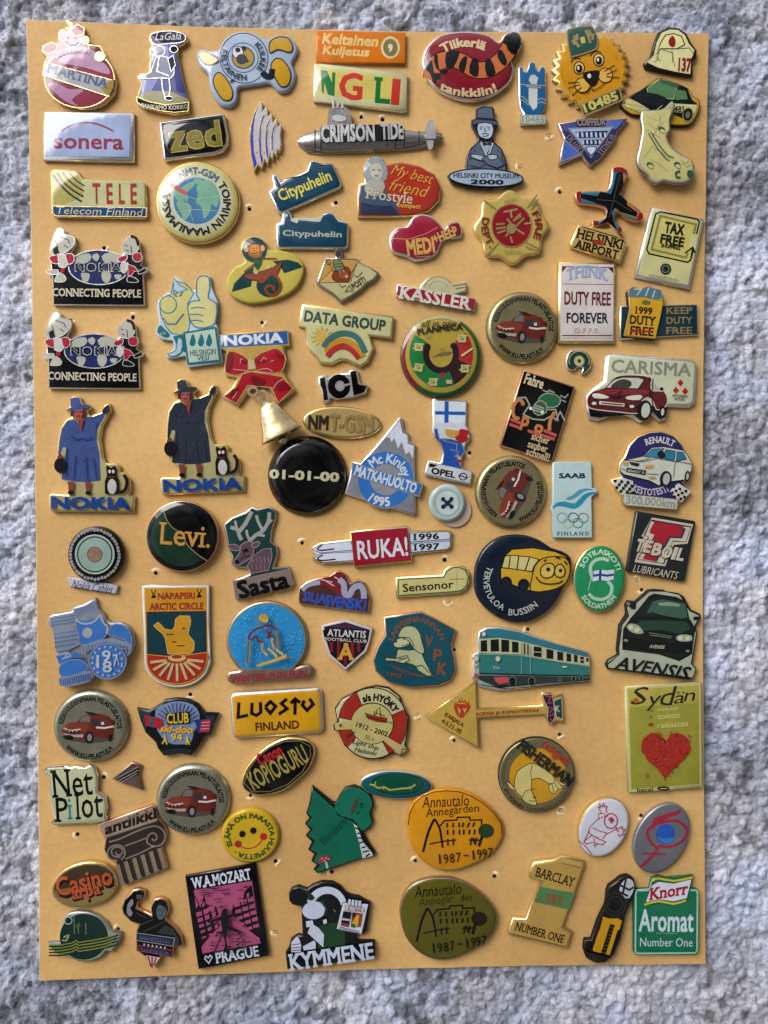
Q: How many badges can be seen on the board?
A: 95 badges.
